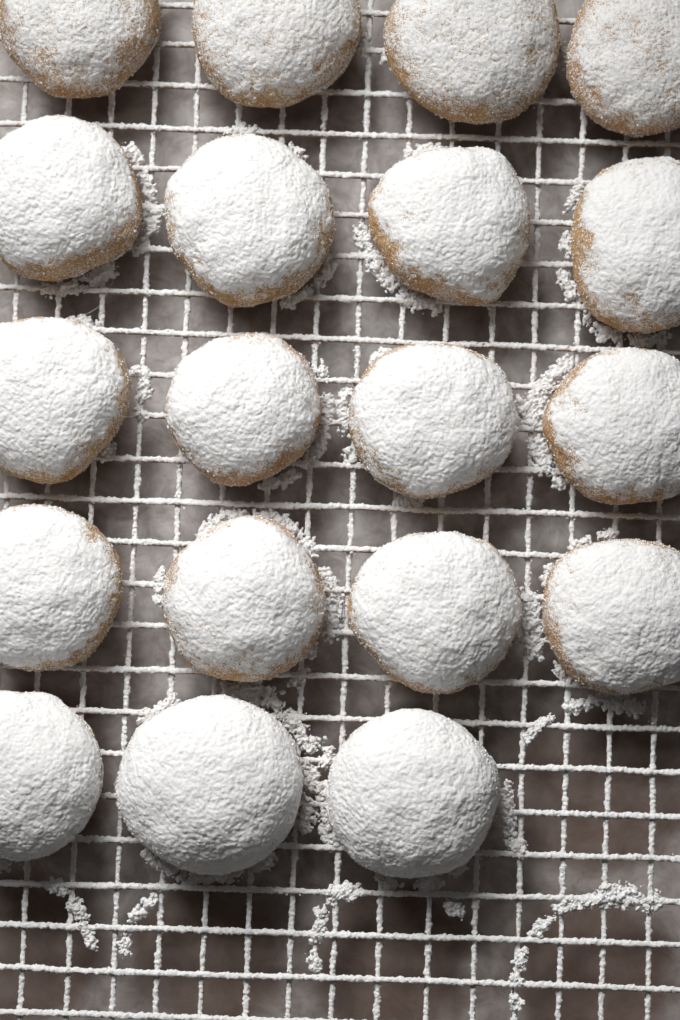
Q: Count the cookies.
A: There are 19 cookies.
